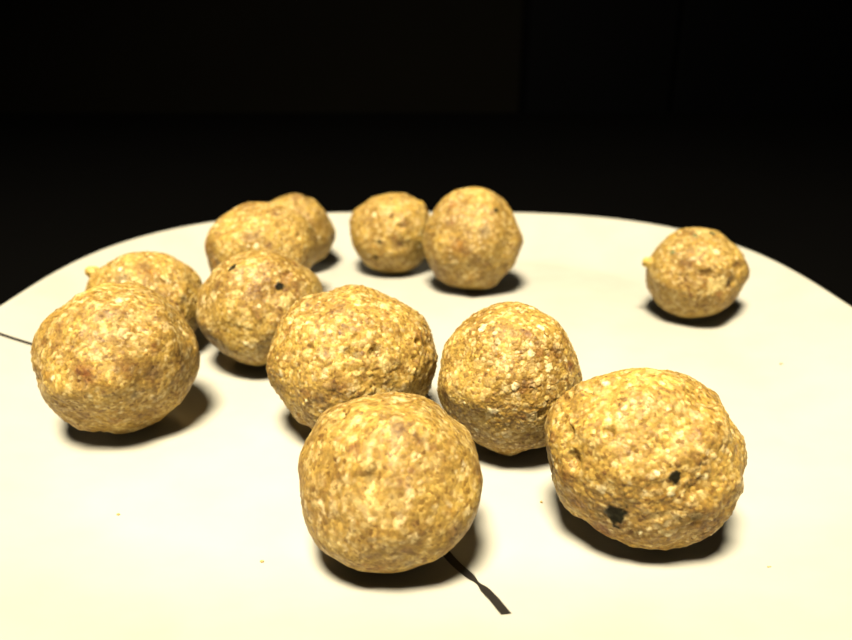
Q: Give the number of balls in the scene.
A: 12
